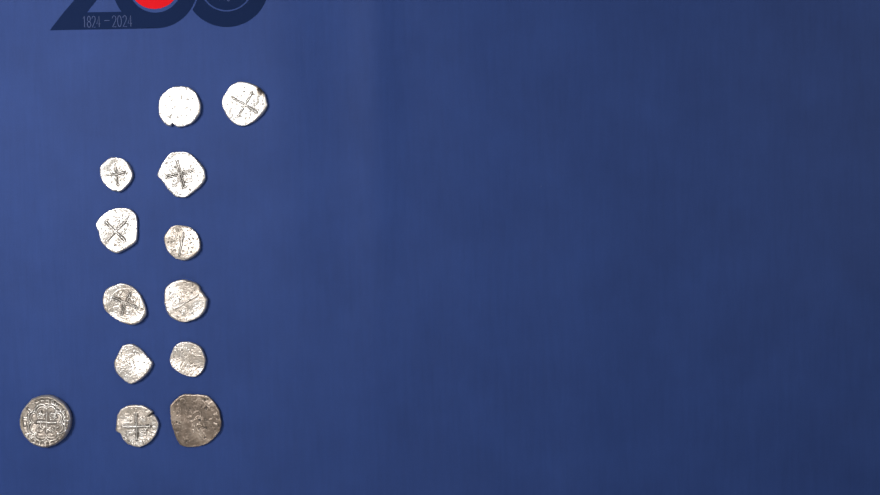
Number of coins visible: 13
